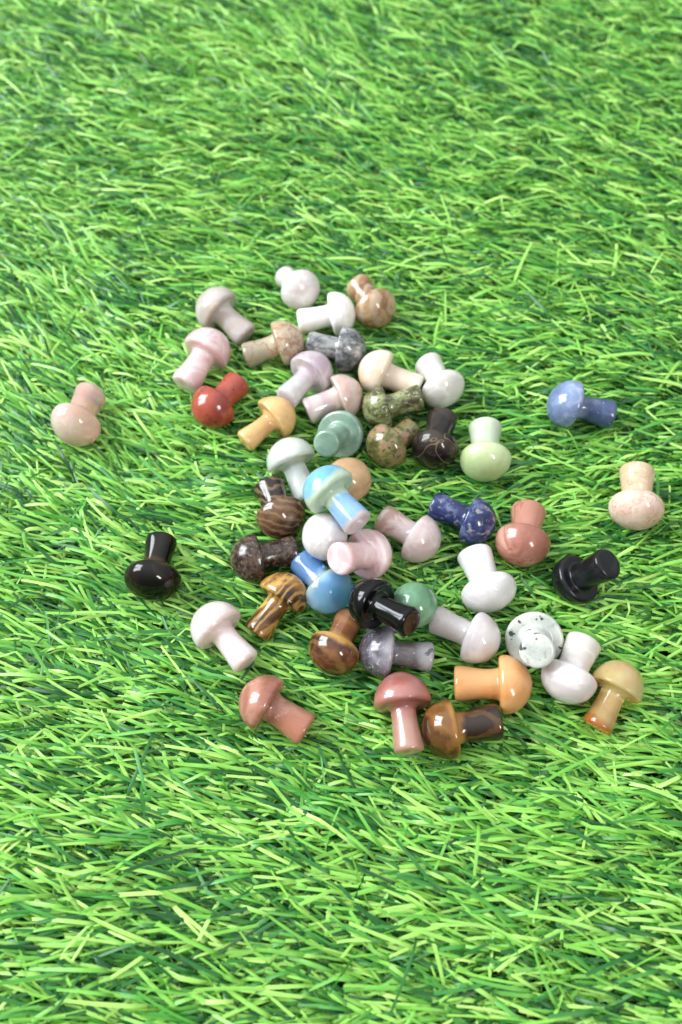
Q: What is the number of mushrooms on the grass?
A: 49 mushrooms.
